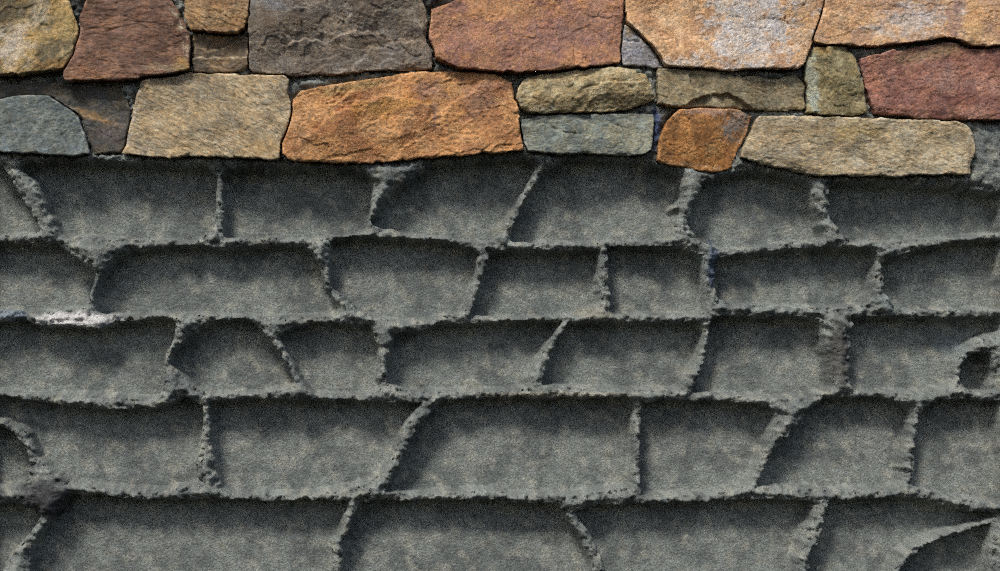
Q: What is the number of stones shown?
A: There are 20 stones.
